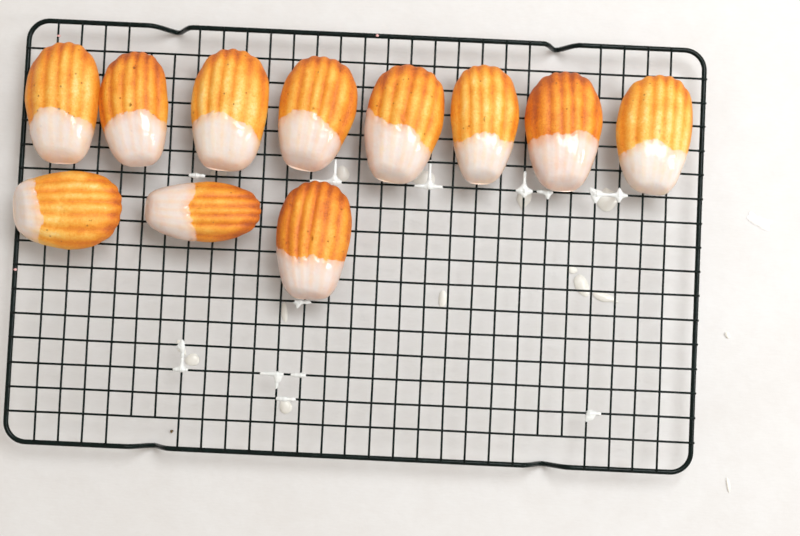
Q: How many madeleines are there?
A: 11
